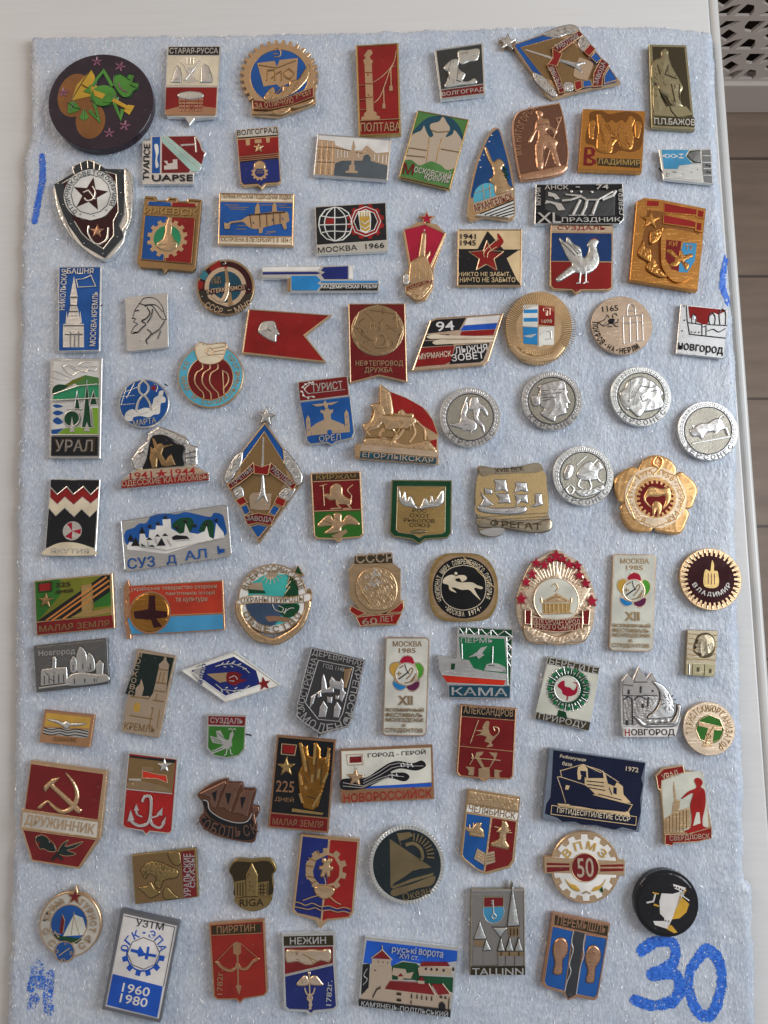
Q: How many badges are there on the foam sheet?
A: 94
